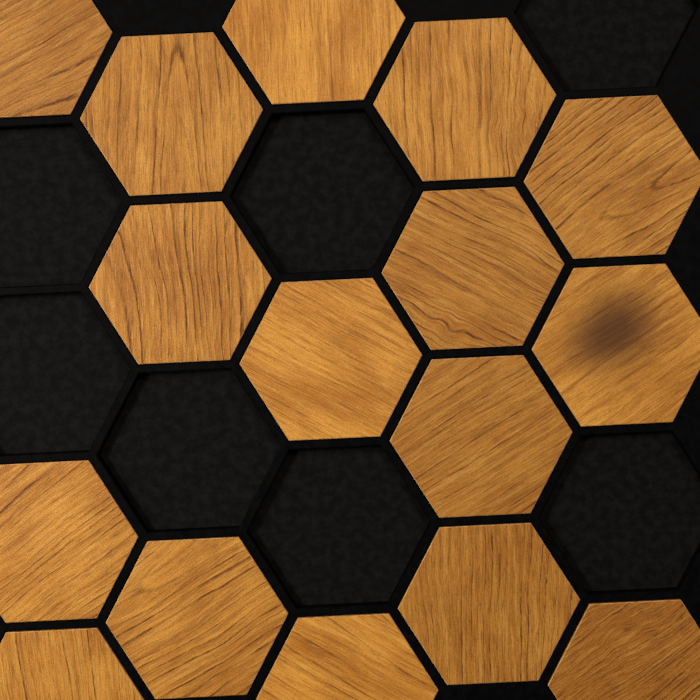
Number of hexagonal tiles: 16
